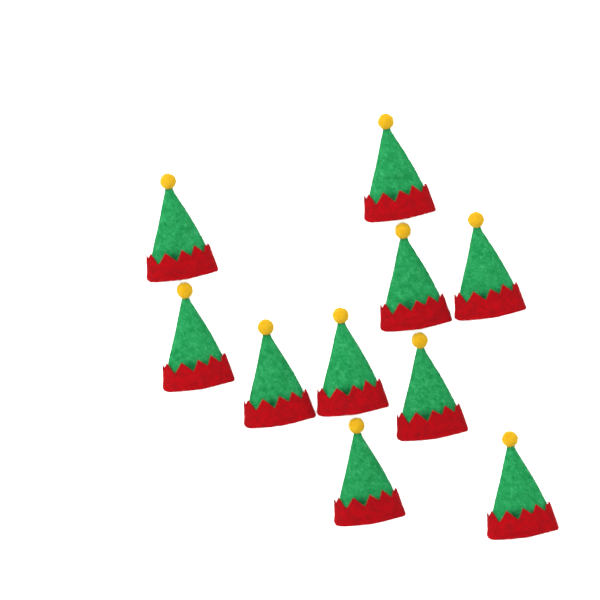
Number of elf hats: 10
